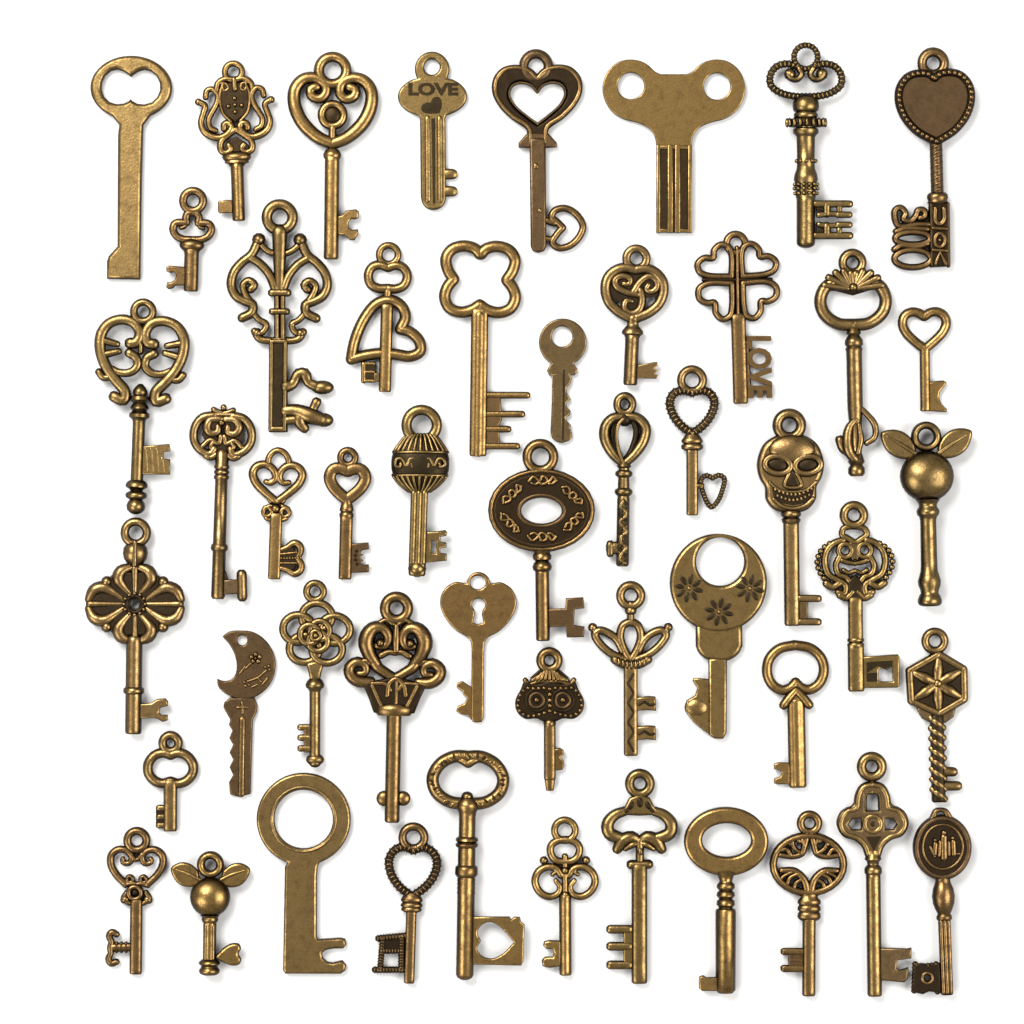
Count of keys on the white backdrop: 50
